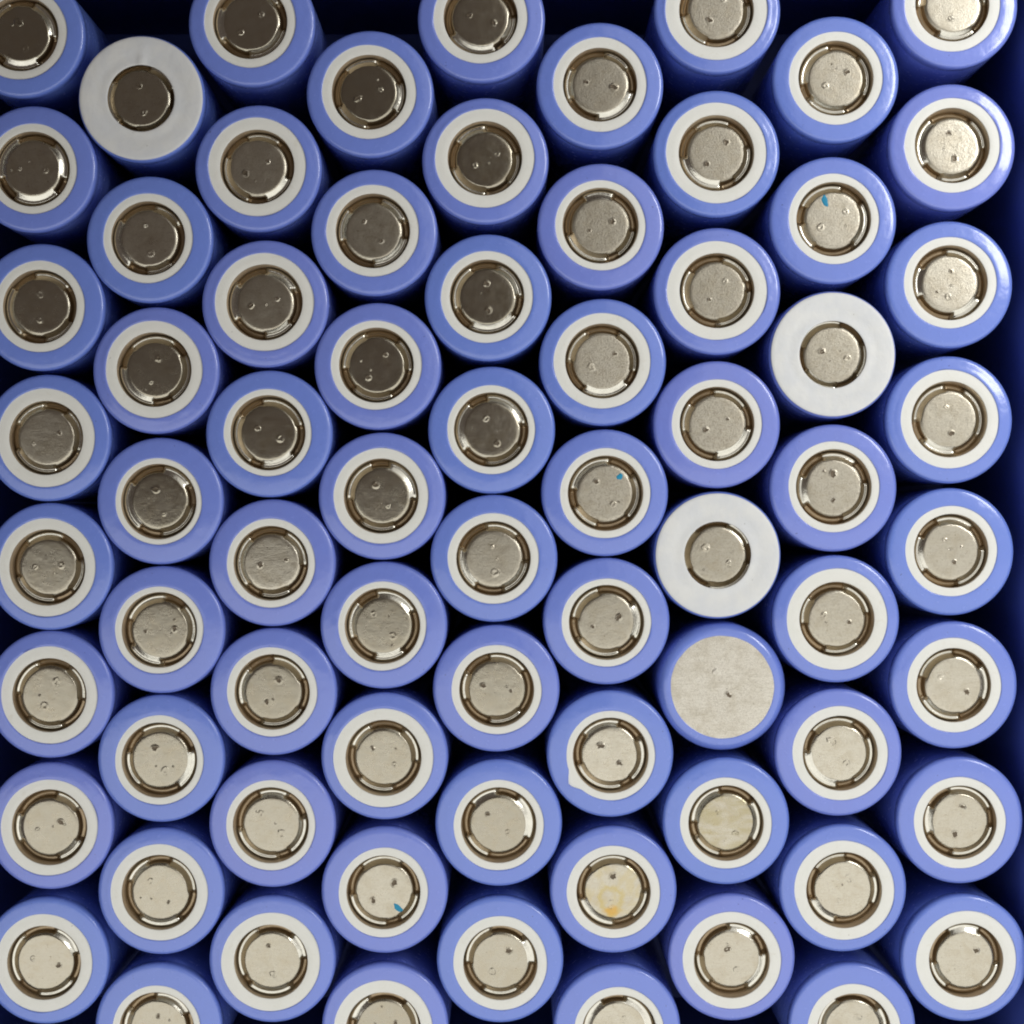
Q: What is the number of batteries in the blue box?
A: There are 72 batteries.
